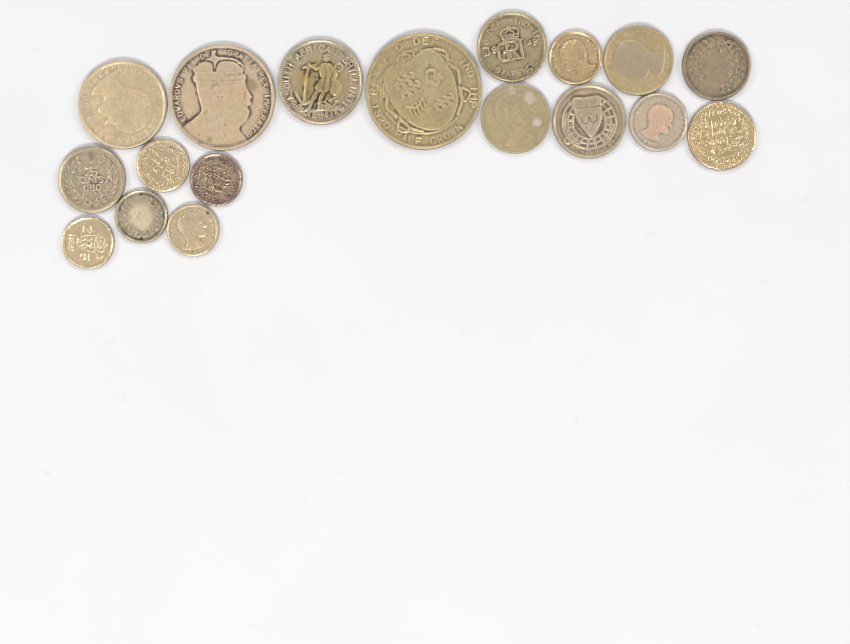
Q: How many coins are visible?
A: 18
